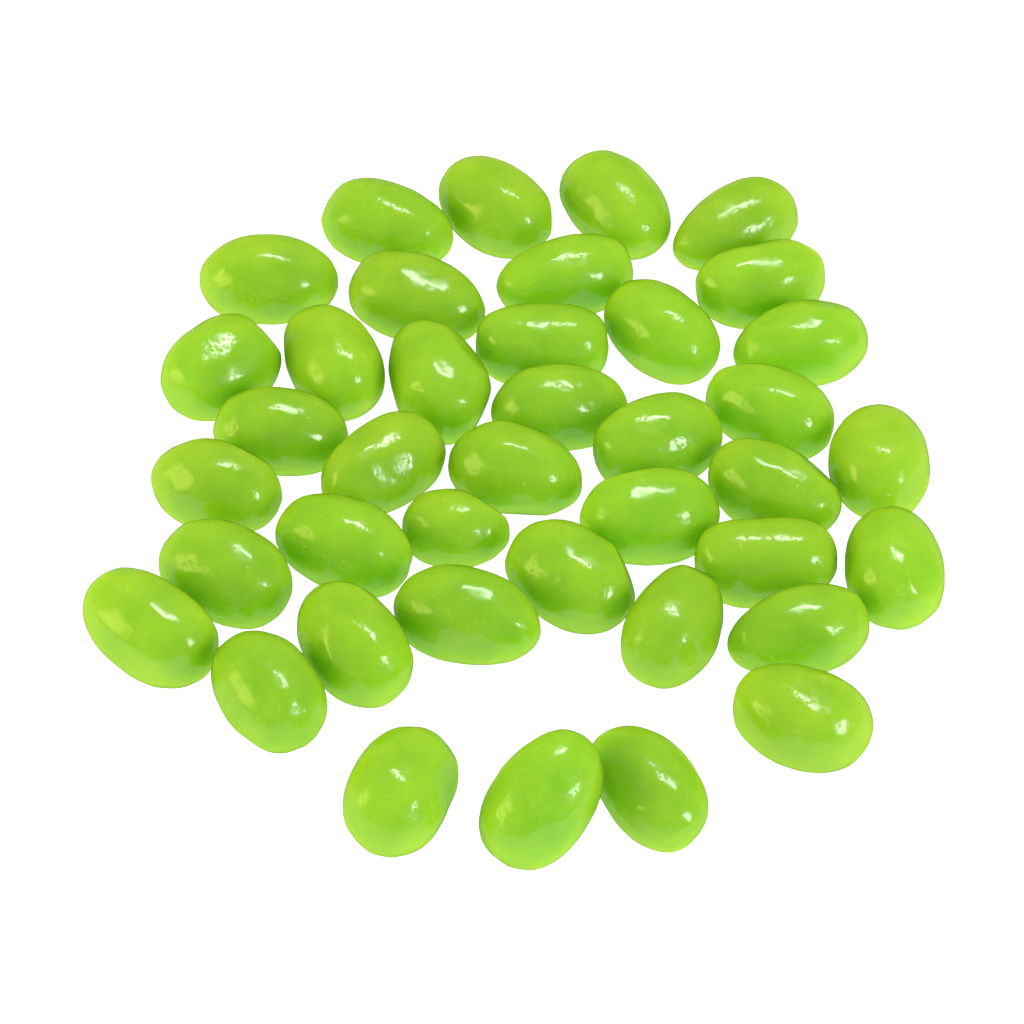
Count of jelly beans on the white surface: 40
